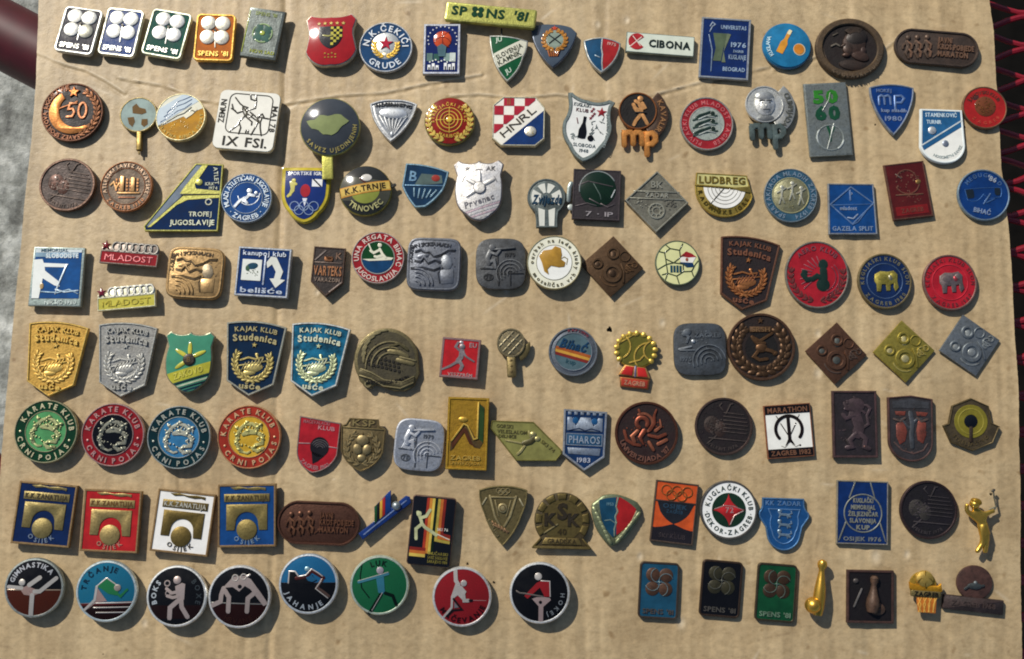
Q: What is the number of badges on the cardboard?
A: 127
